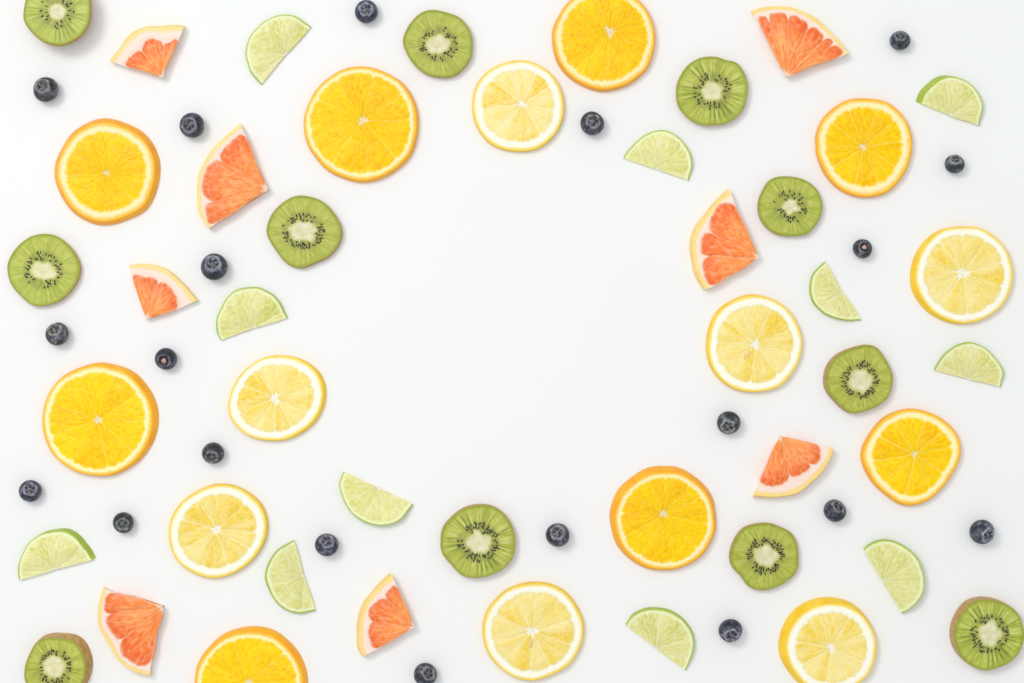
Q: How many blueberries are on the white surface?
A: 20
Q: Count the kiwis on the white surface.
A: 11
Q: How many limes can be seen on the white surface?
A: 11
